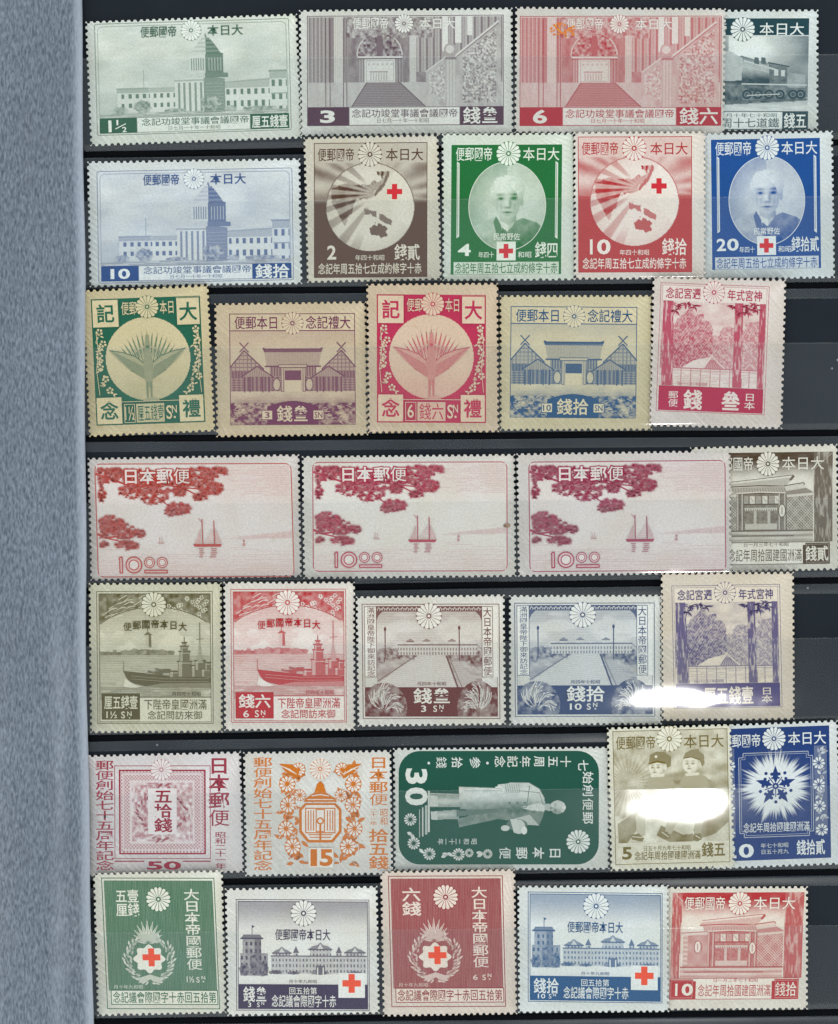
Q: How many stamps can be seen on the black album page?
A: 33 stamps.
